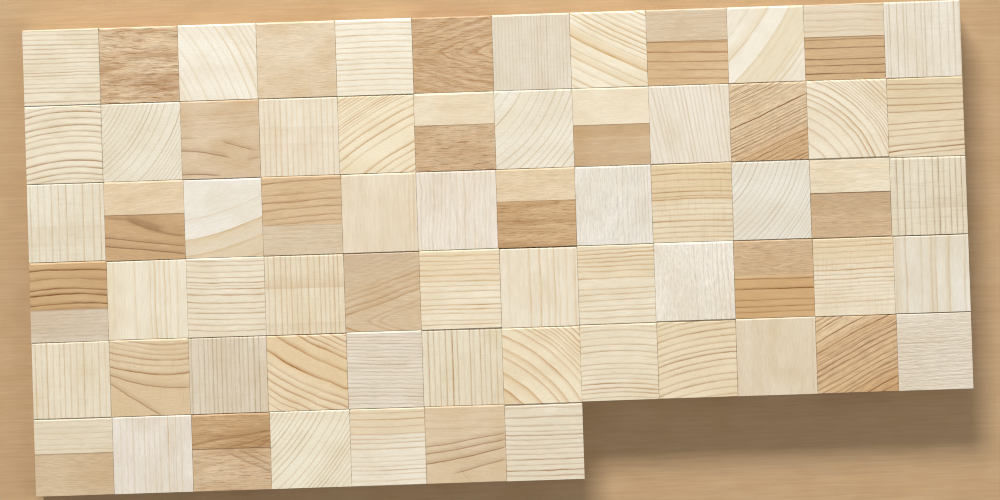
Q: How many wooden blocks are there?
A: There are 67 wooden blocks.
